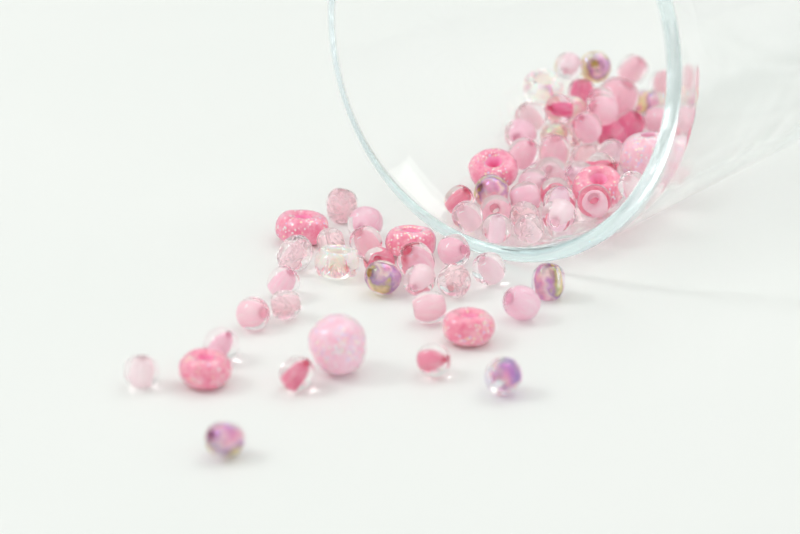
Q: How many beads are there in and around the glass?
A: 76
